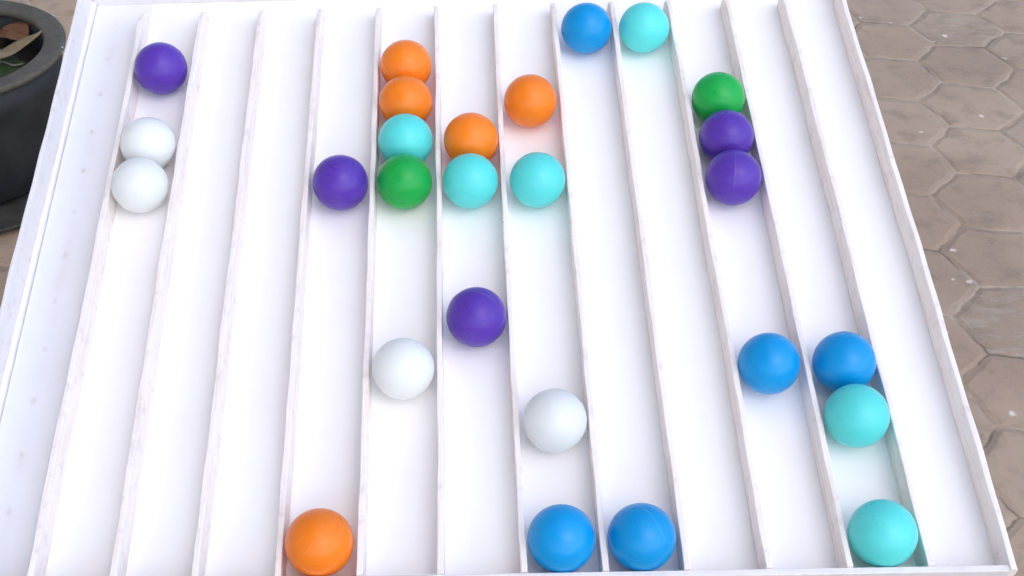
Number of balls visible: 27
